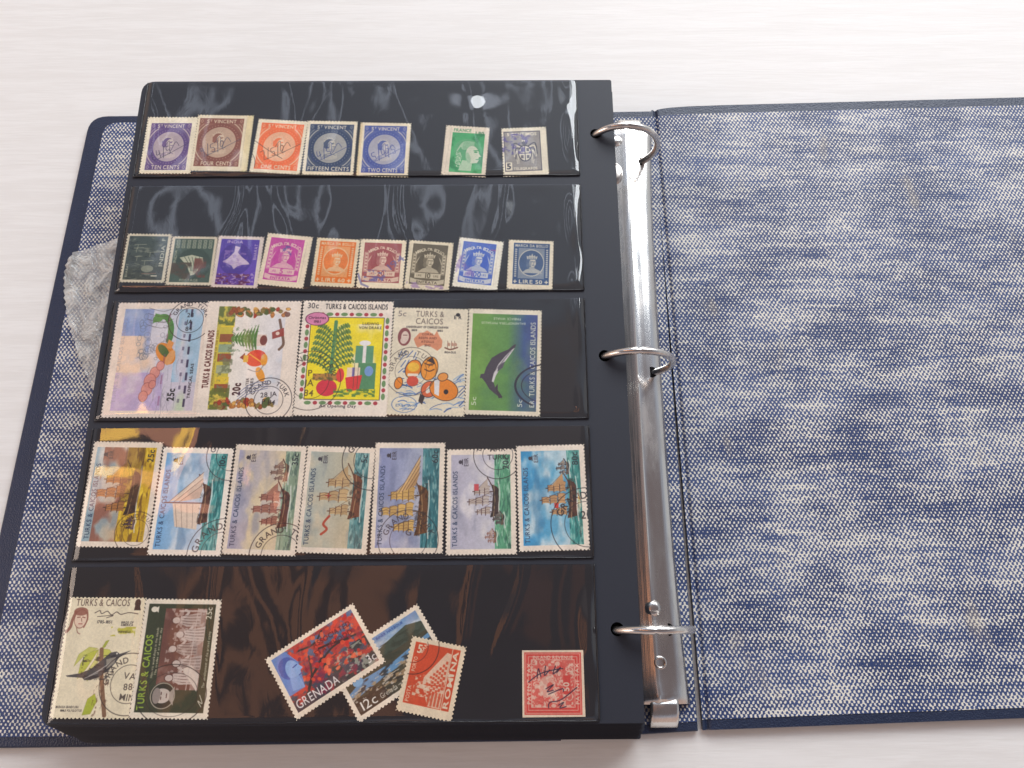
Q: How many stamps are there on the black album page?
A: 34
